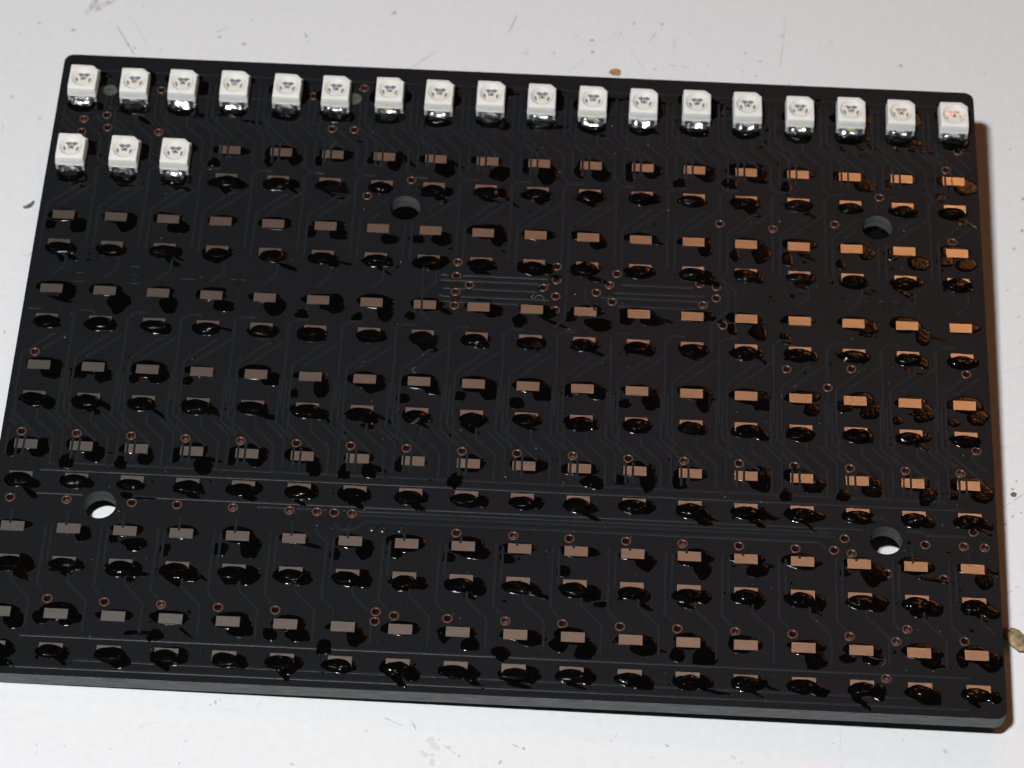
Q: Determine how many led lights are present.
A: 21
